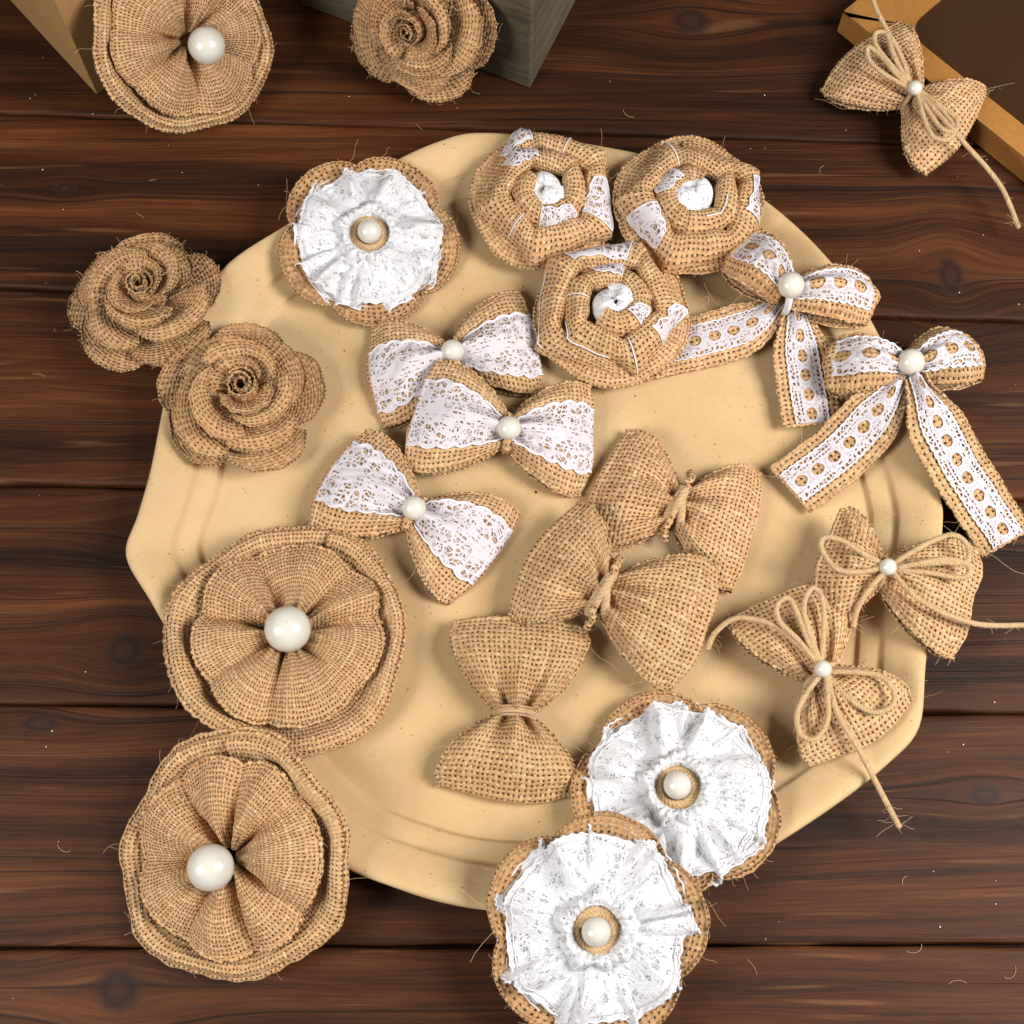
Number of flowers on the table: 12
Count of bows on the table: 11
